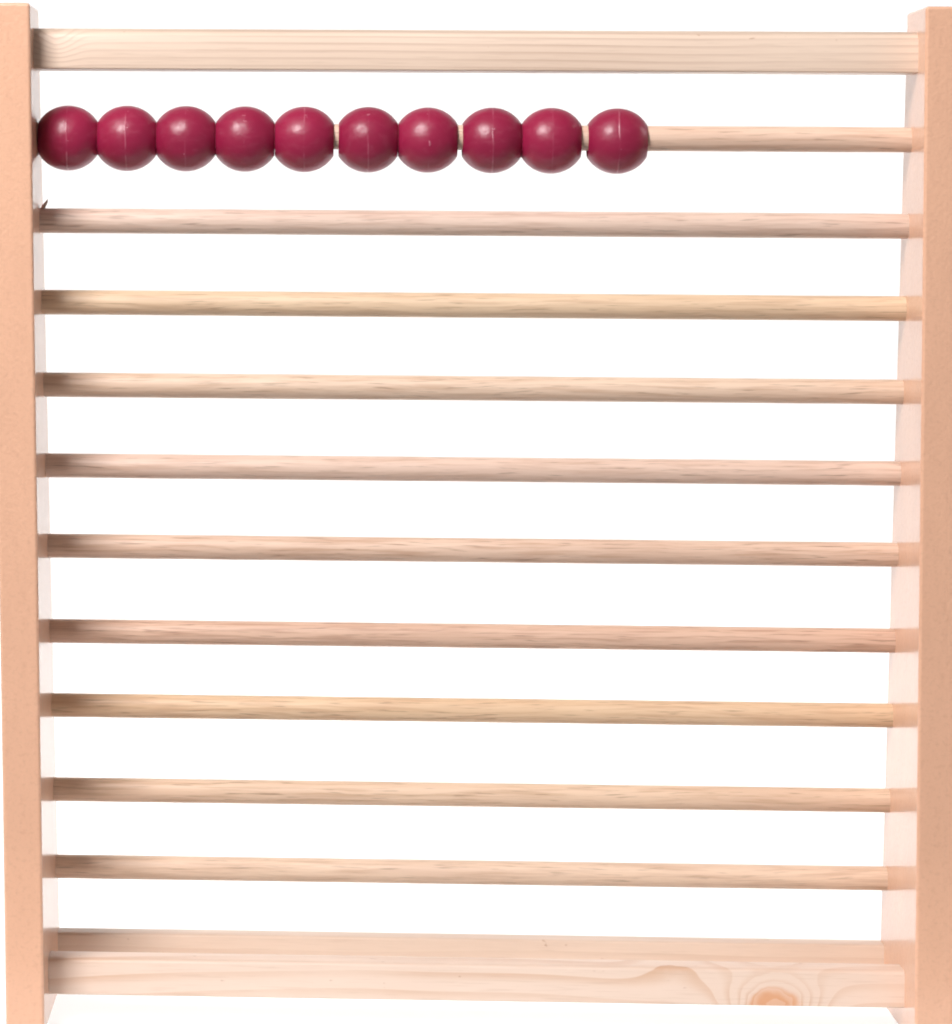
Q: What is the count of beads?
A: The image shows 10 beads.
